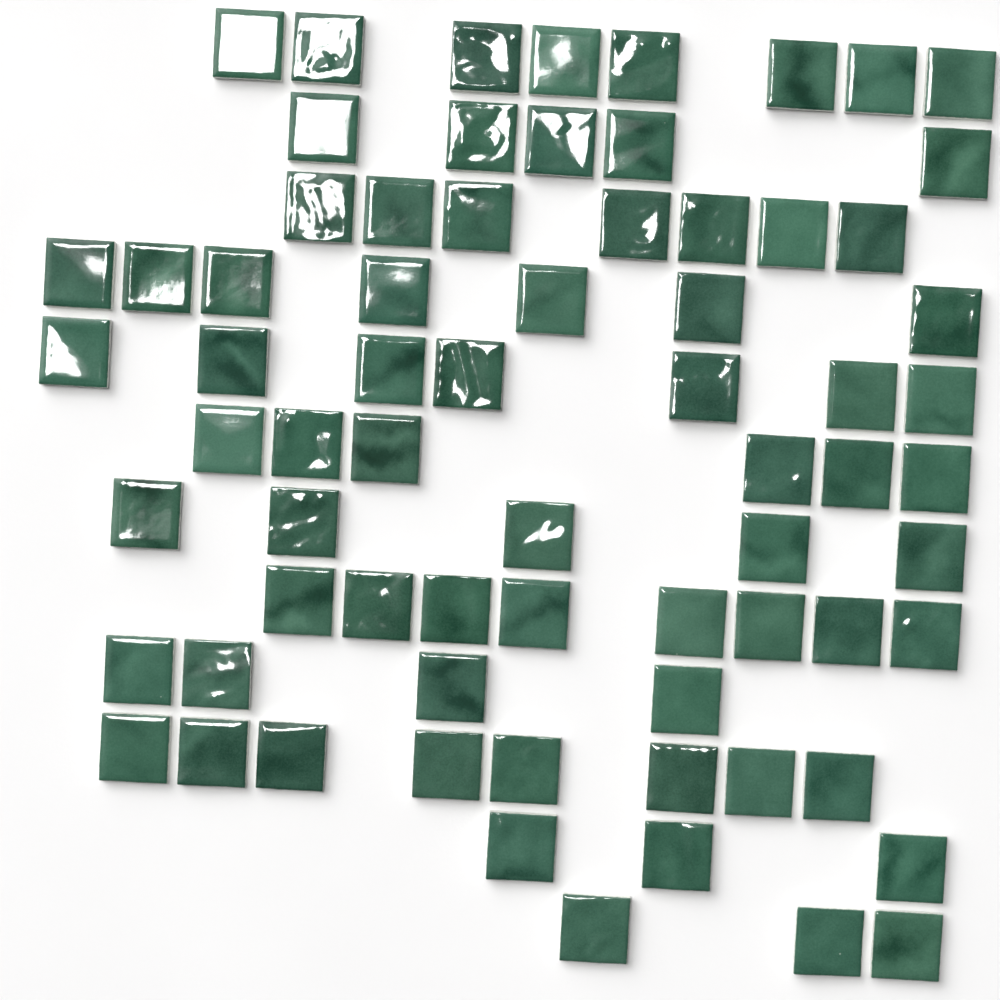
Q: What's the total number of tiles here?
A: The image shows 71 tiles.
